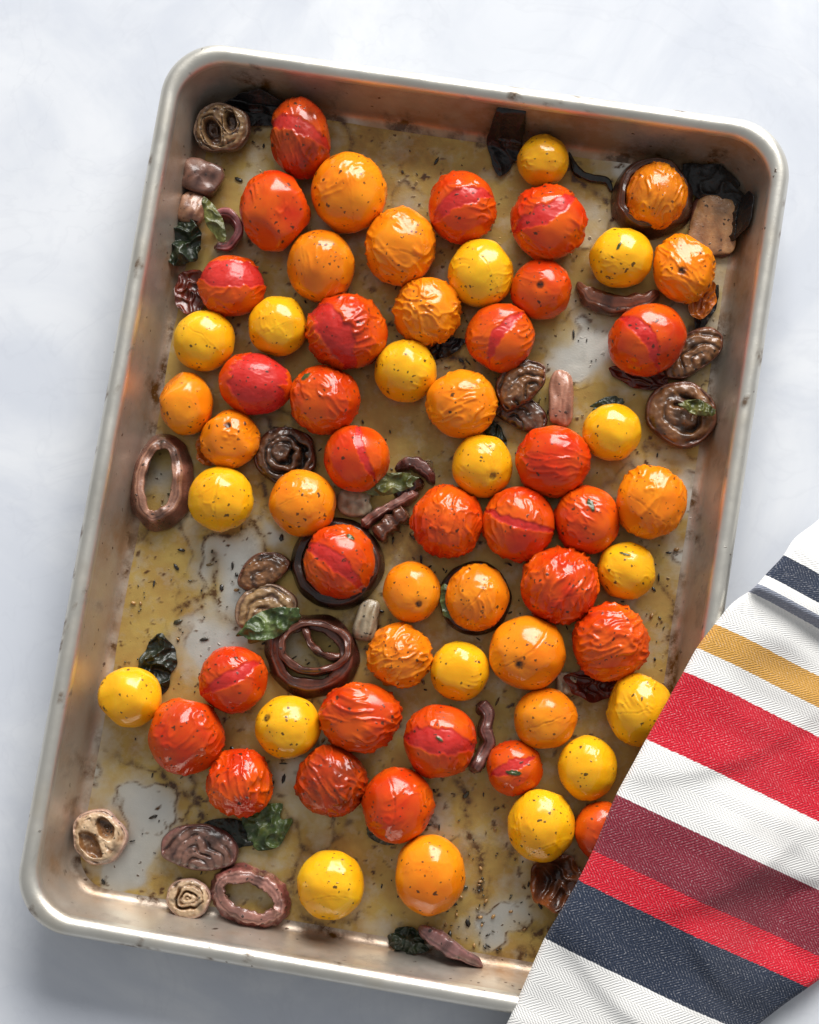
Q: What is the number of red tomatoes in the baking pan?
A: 28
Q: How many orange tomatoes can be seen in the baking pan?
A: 17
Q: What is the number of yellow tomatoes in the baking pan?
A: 17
